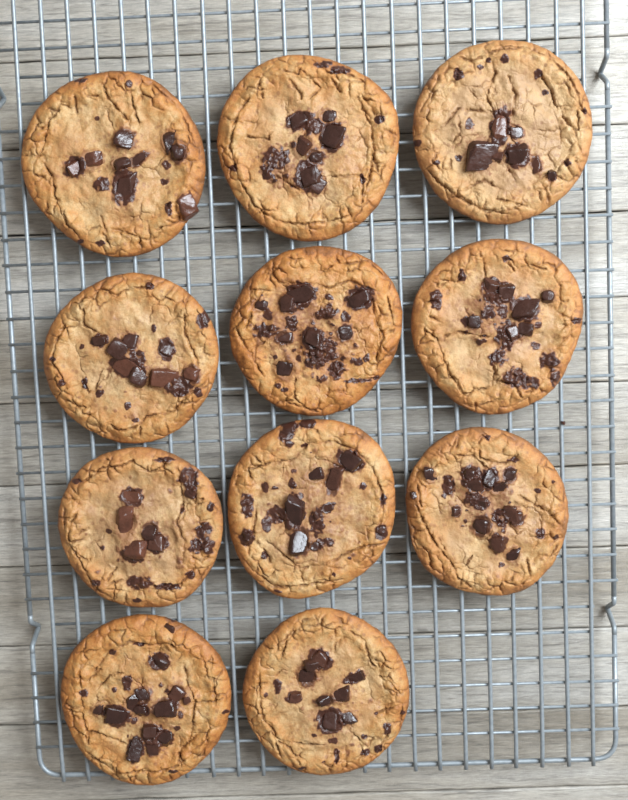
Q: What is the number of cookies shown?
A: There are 11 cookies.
